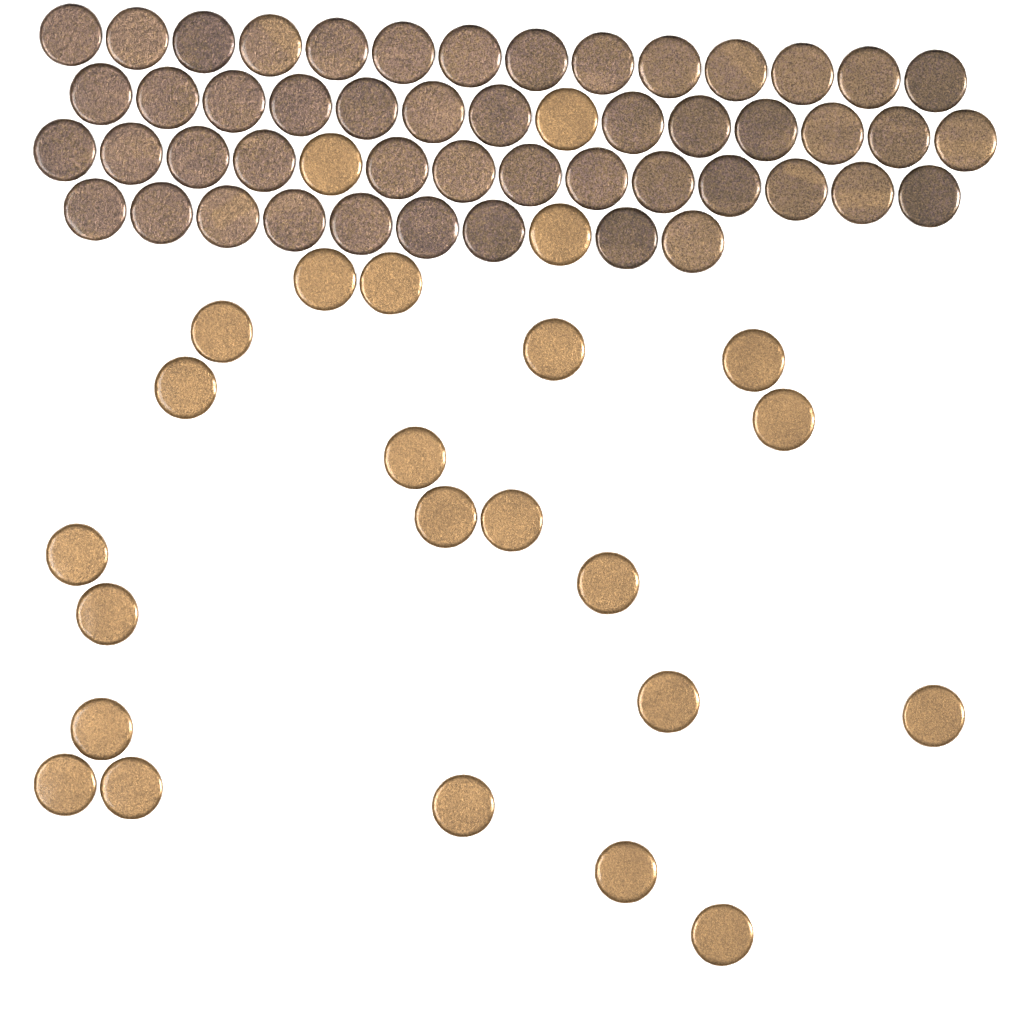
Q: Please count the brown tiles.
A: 49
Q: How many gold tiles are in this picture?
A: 24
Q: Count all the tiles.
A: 73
